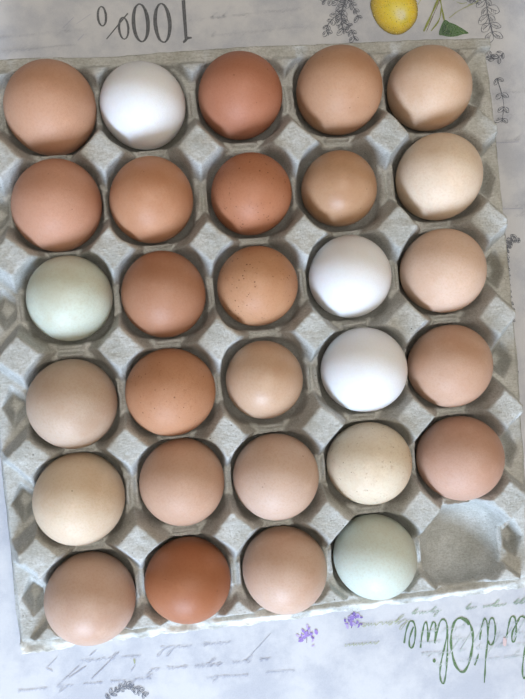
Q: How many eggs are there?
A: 29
